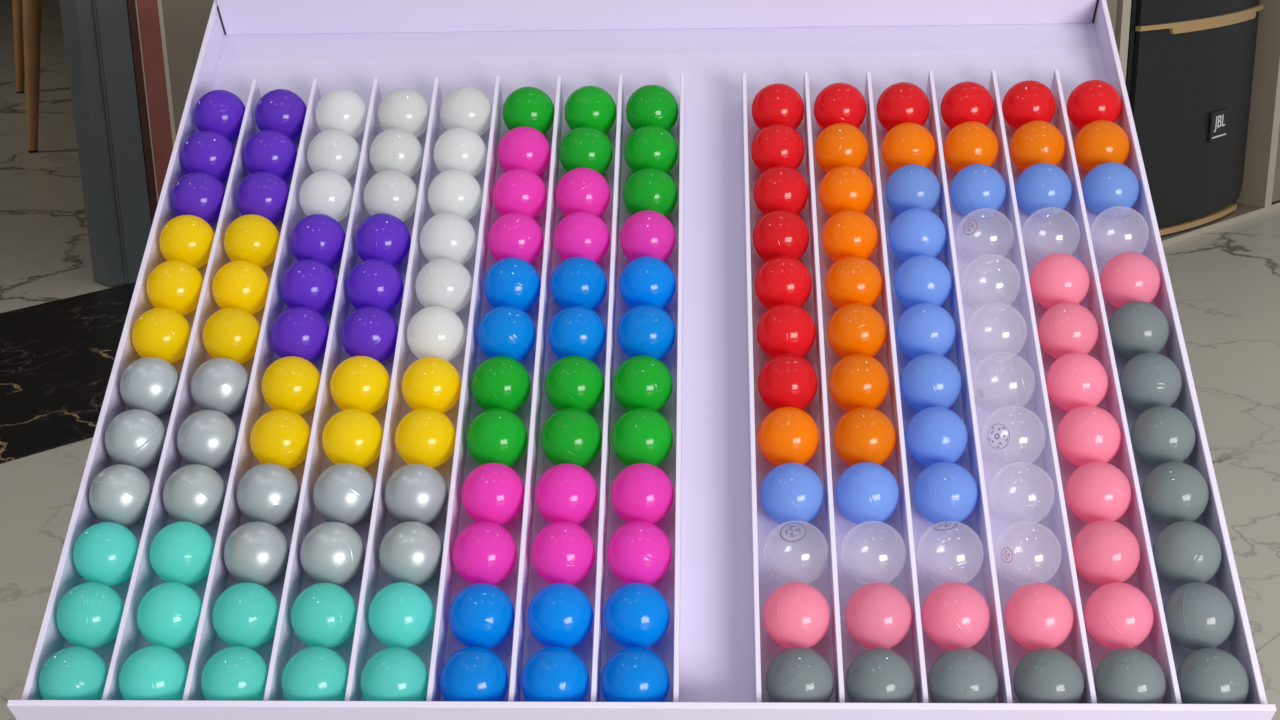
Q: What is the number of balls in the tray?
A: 168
